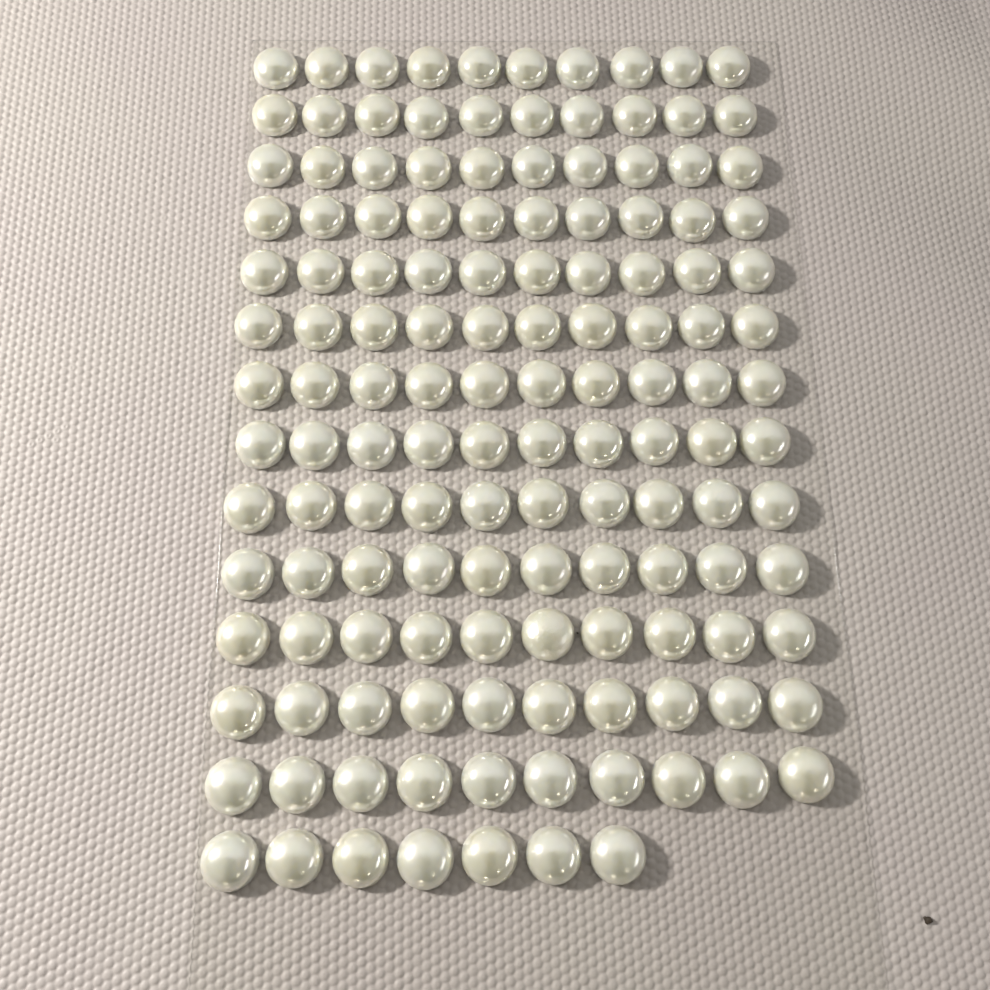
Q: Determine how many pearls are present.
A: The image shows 137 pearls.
